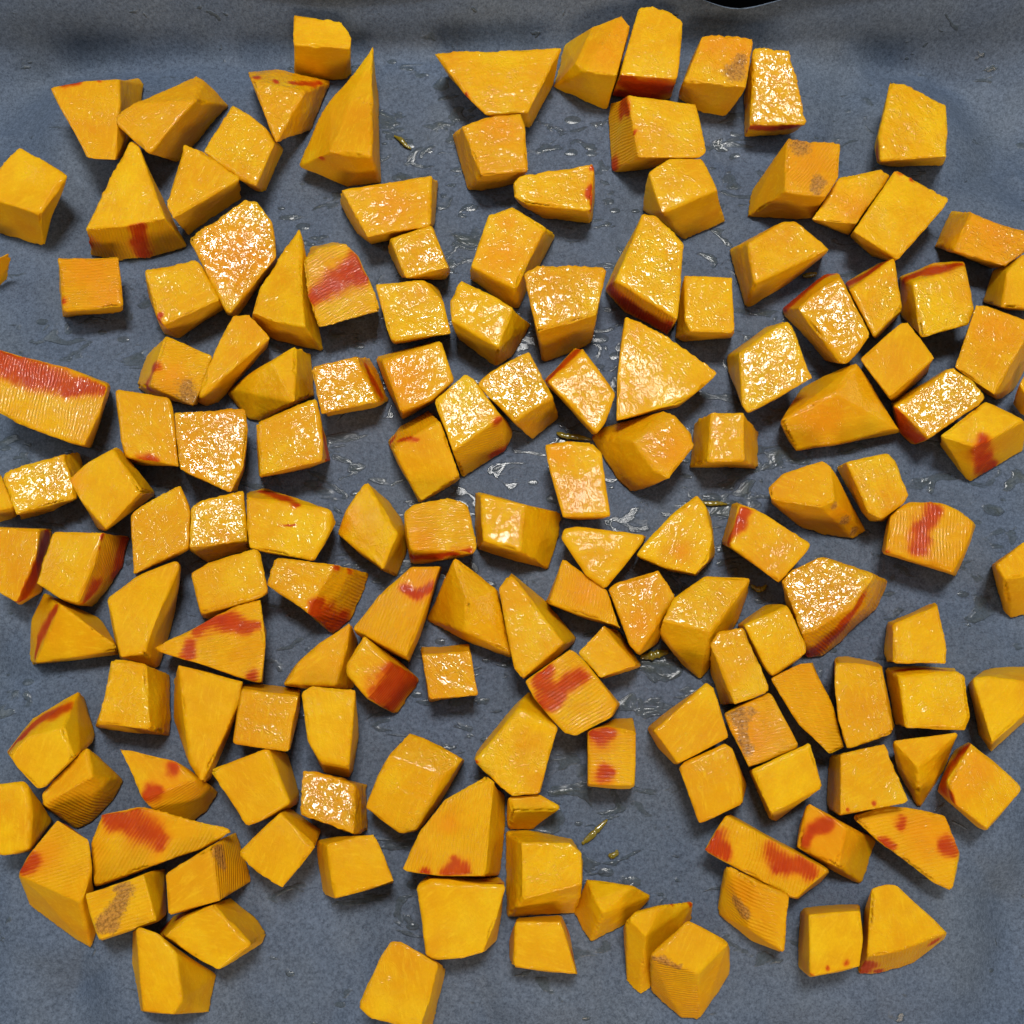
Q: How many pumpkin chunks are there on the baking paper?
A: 151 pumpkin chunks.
